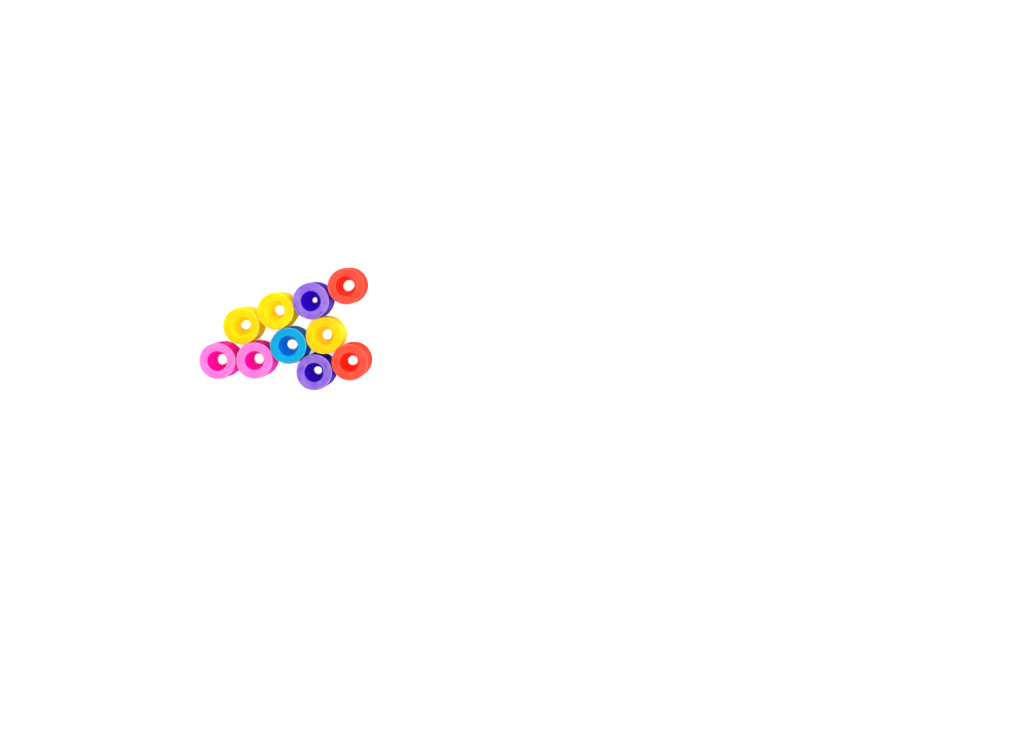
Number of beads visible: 10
